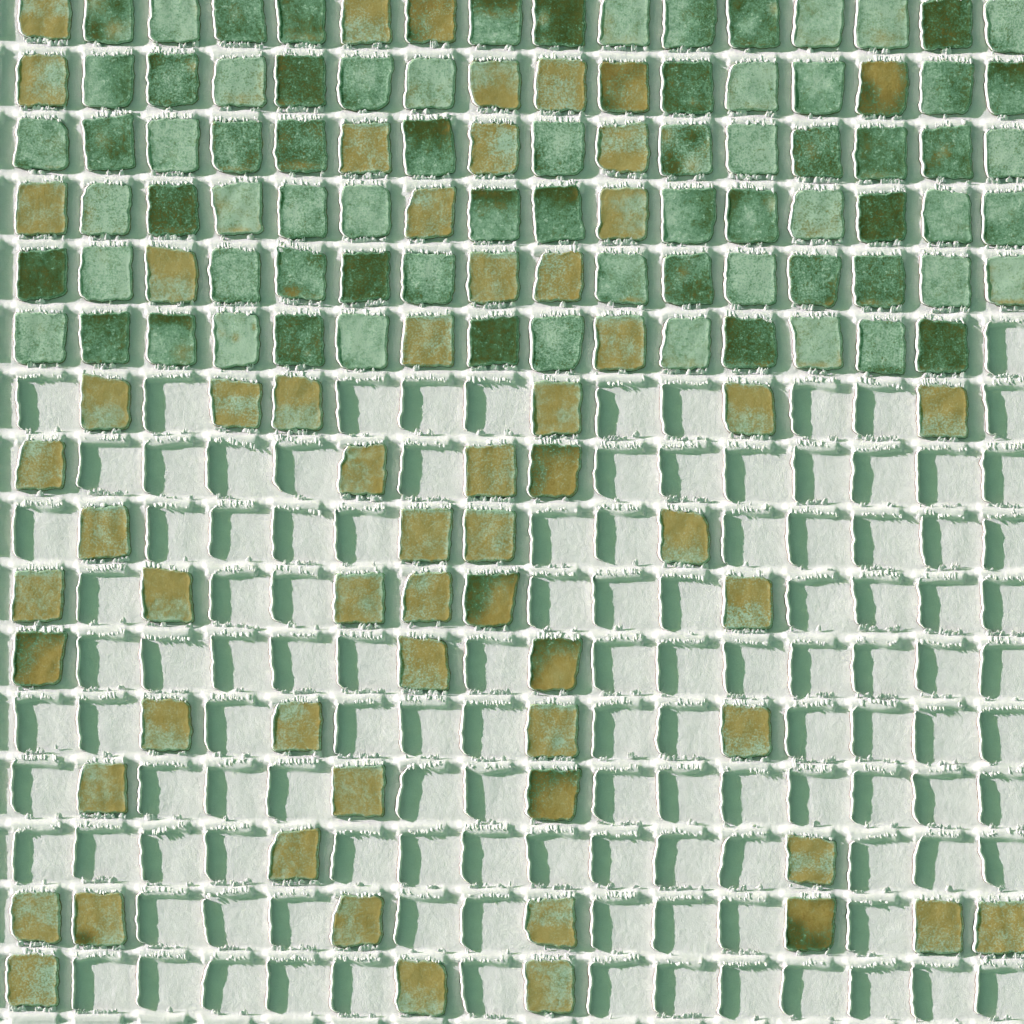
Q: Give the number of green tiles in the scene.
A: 76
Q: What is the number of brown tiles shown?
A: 61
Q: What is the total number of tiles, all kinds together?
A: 137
